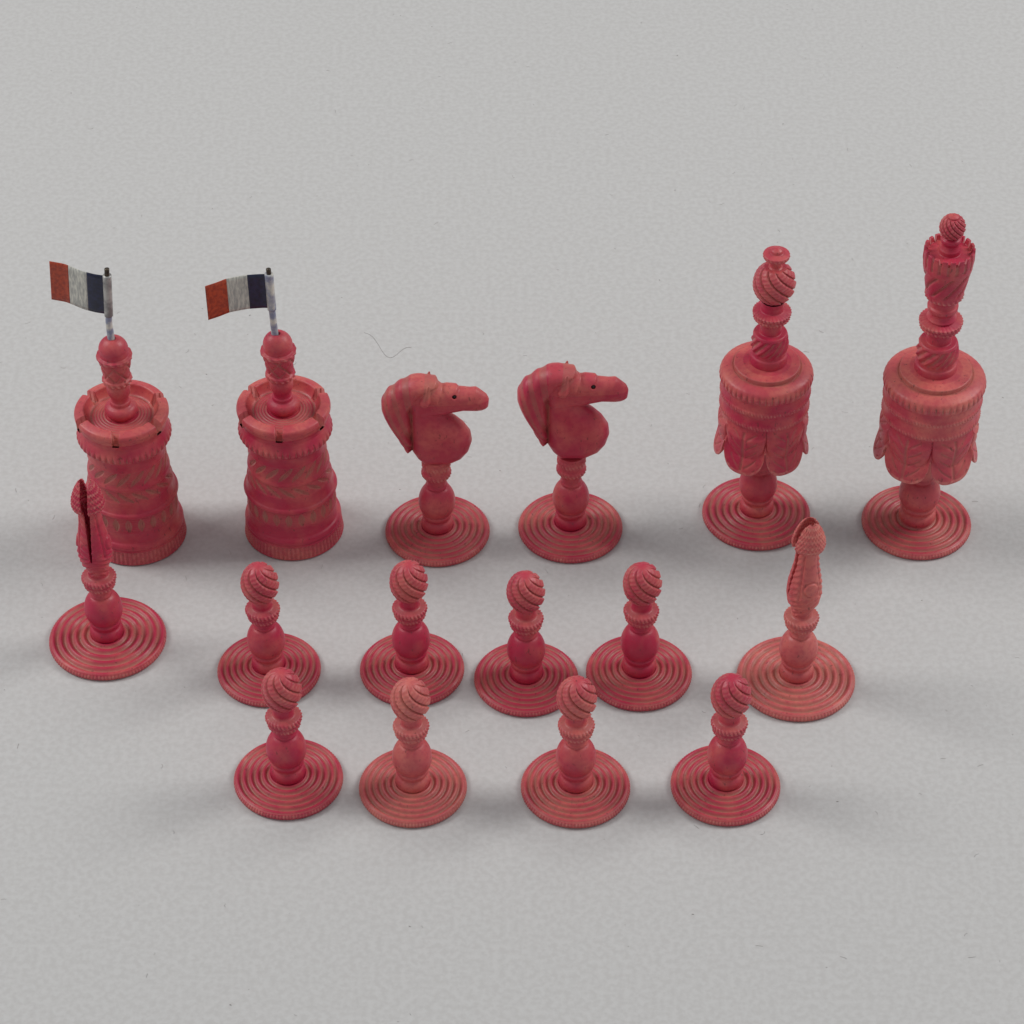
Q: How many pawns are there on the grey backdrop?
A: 8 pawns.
